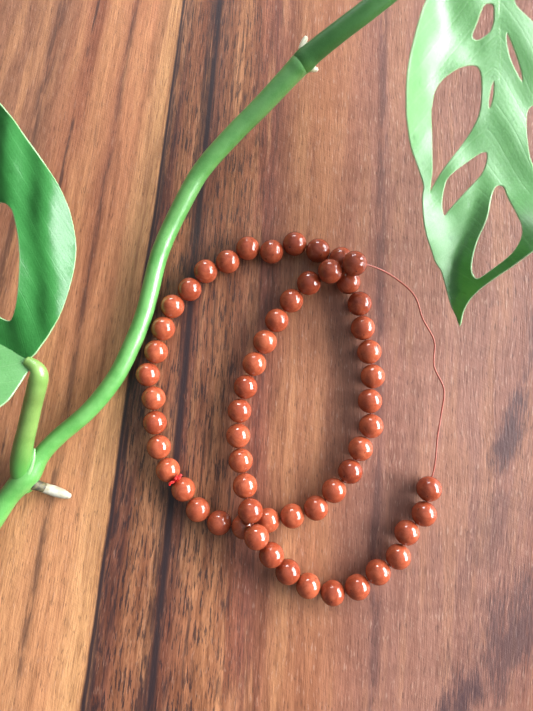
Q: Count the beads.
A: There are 57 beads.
